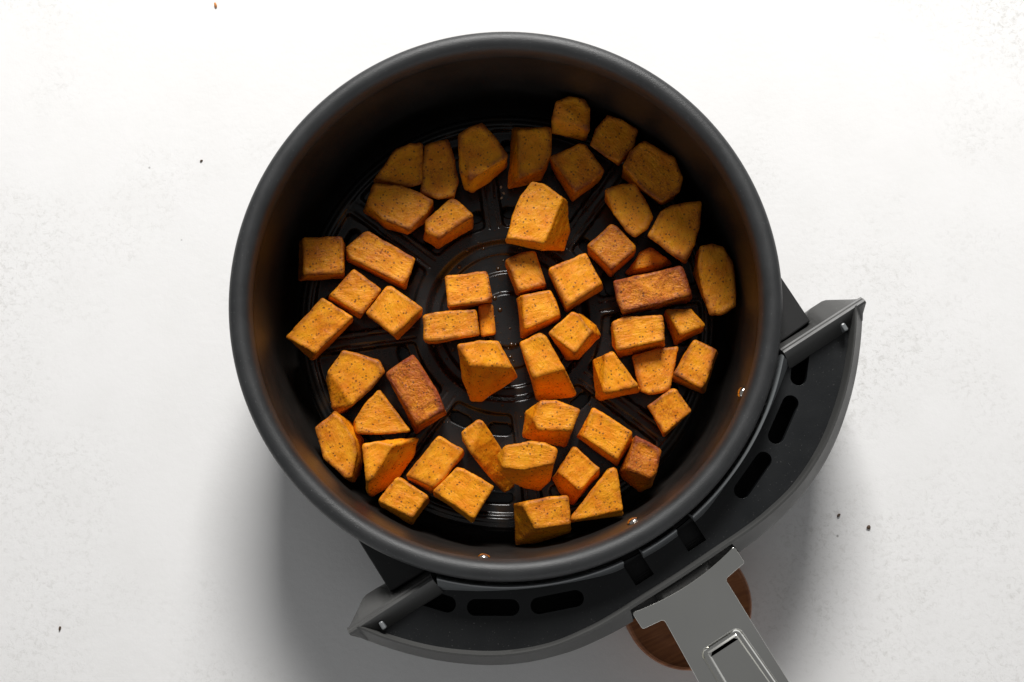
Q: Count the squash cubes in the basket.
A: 53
